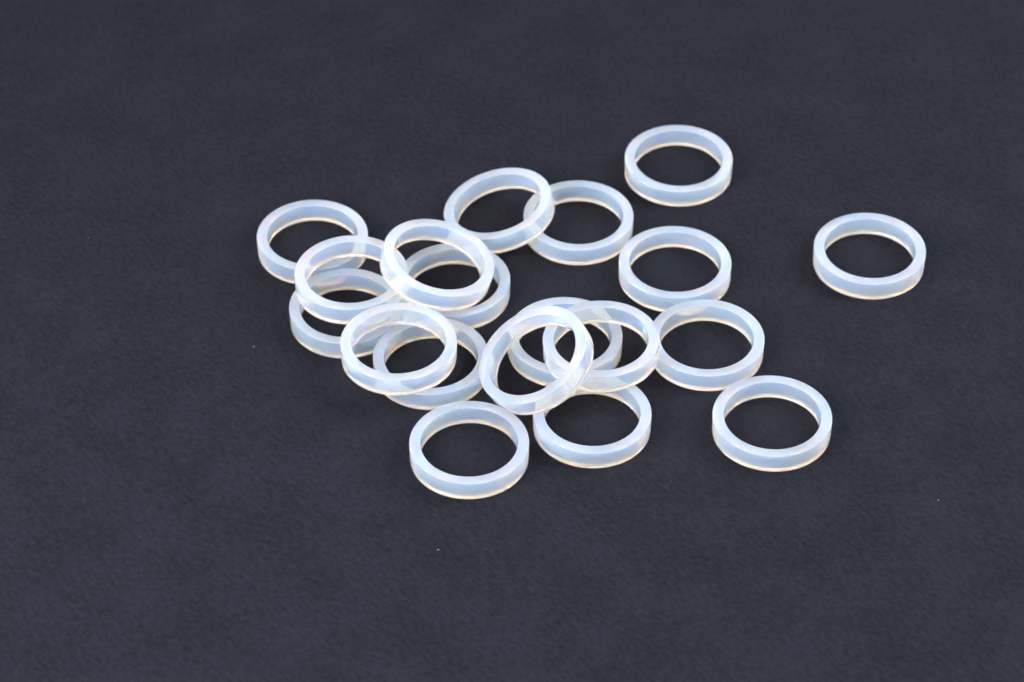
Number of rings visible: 19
